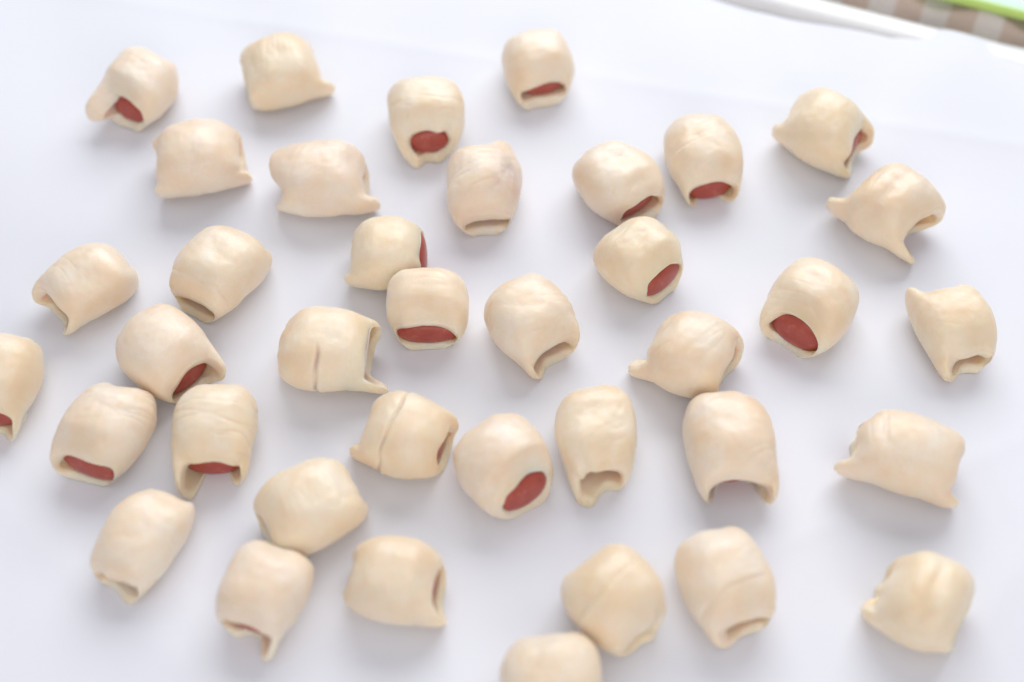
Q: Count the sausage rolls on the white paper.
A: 38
